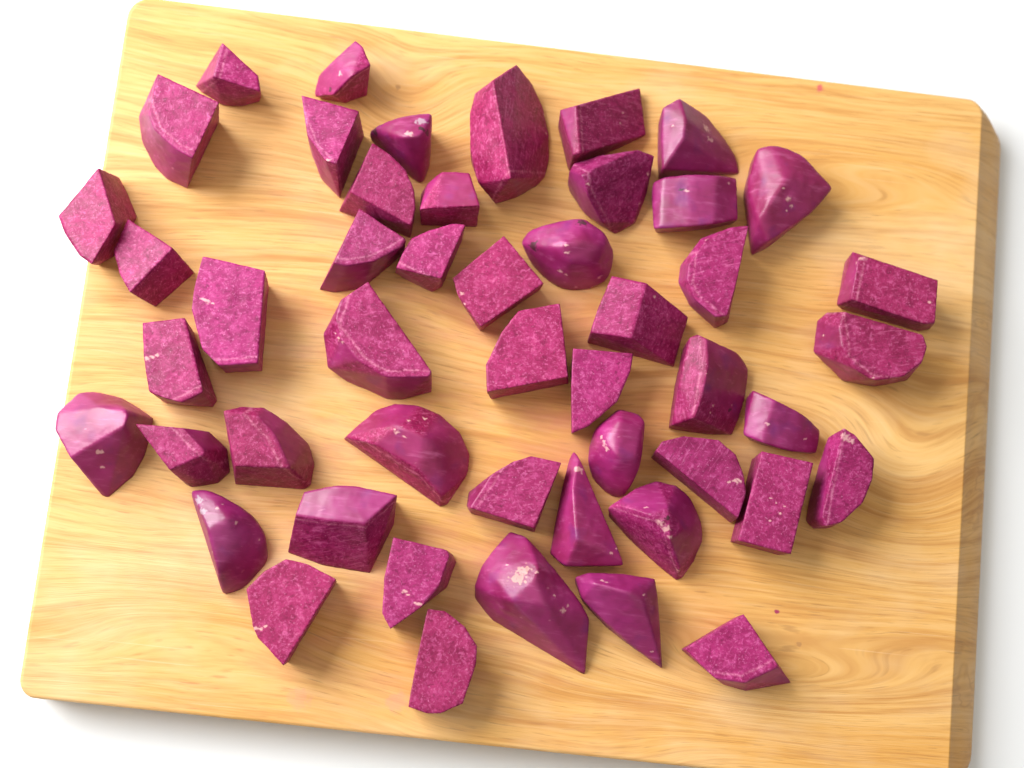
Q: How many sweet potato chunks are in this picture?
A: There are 49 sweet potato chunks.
